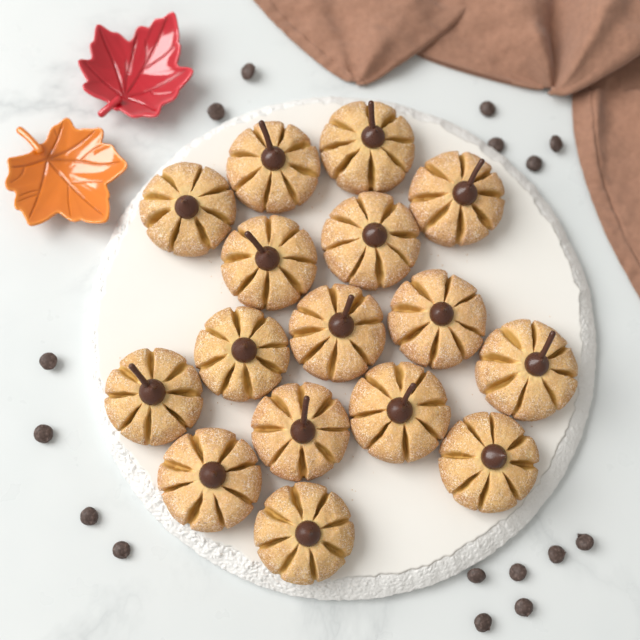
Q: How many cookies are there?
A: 16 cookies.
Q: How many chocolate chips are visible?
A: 16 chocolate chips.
